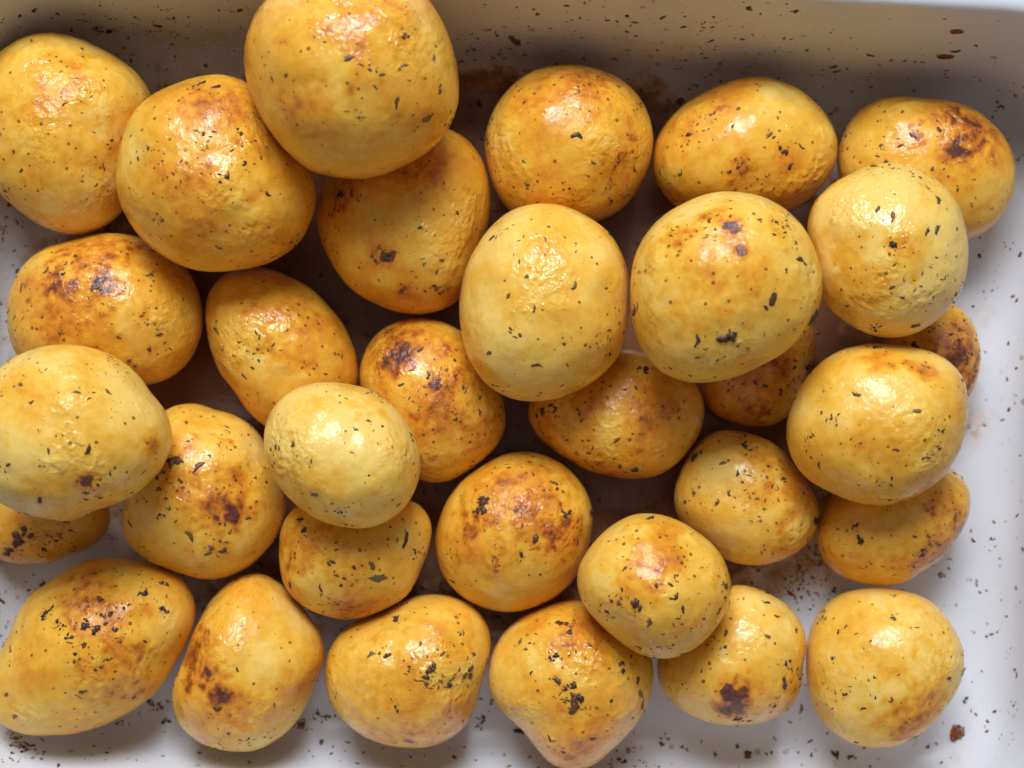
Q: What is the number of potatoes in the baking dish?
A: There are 32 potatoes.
